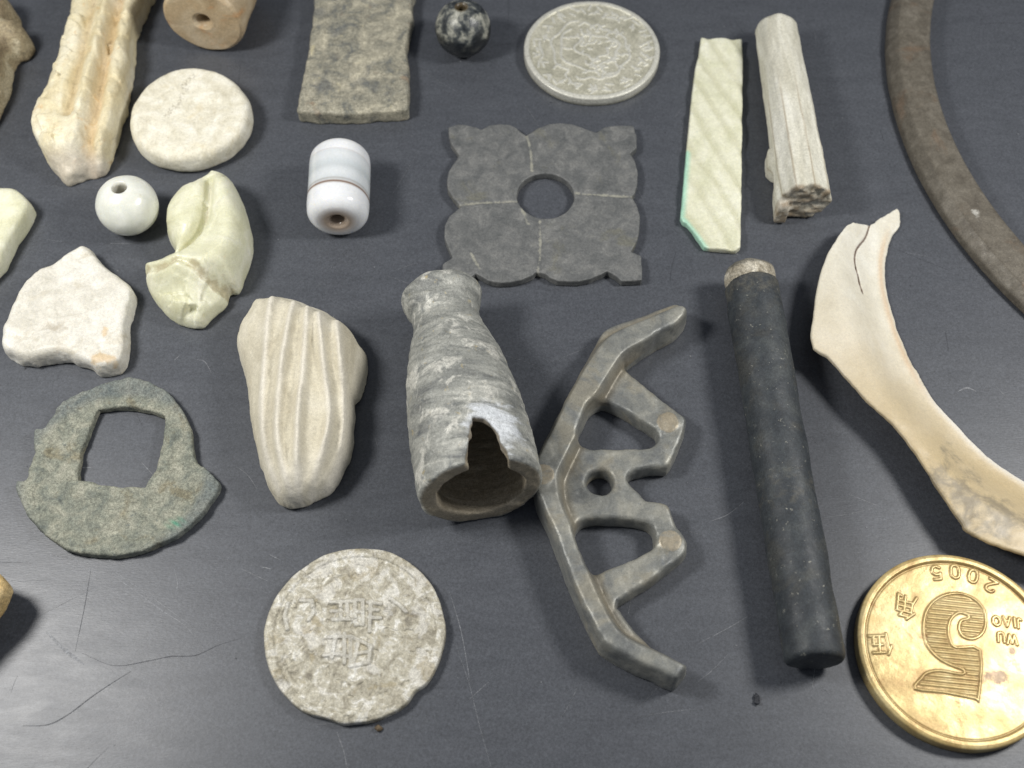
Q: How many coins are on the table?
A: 4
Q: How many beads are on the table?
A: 4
